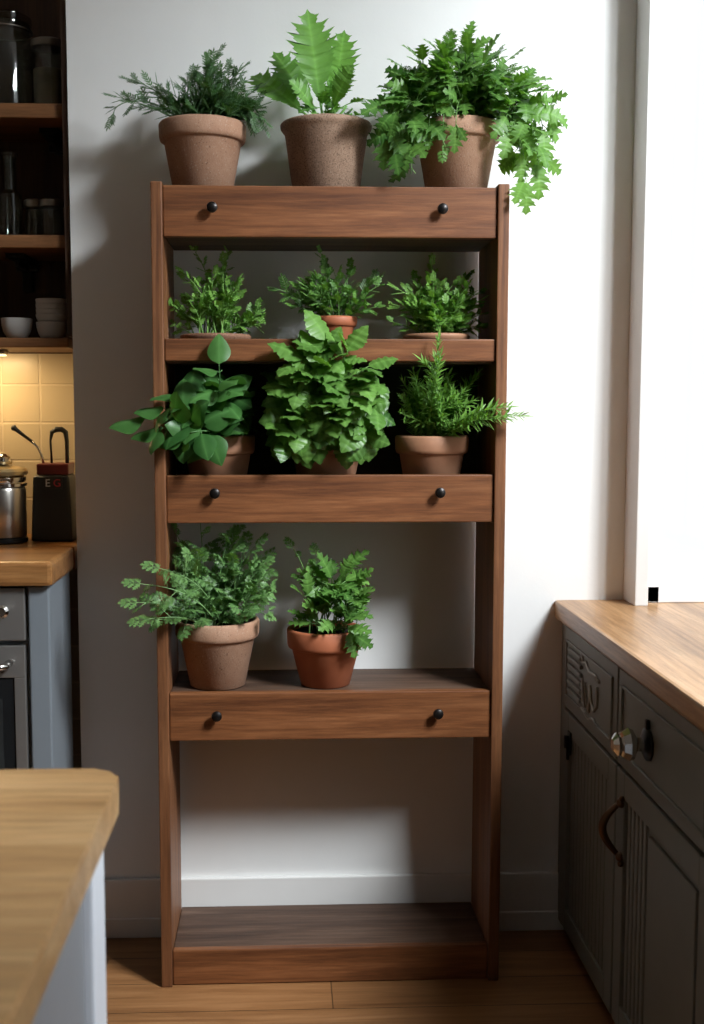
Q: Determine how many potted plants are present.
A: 11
